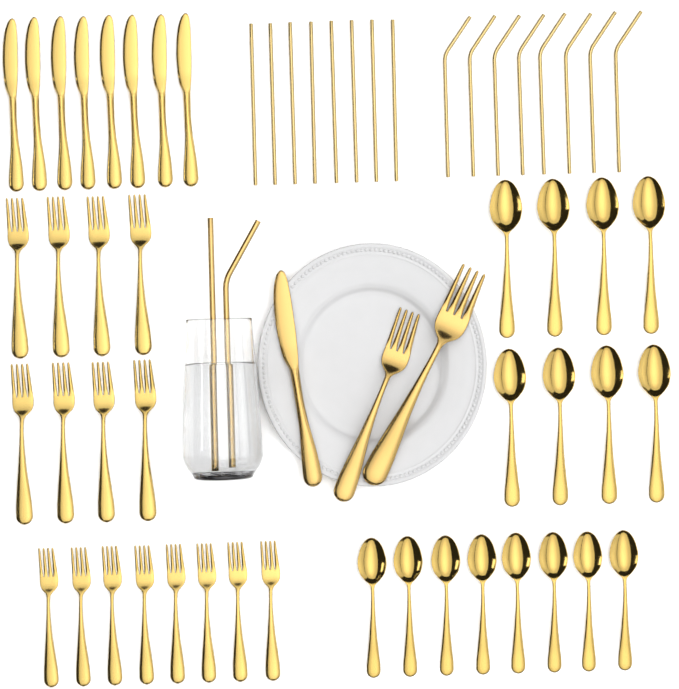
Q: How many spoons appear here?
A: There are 16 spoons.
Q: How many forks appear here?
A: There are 18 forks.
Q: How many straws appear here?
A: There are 18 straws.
